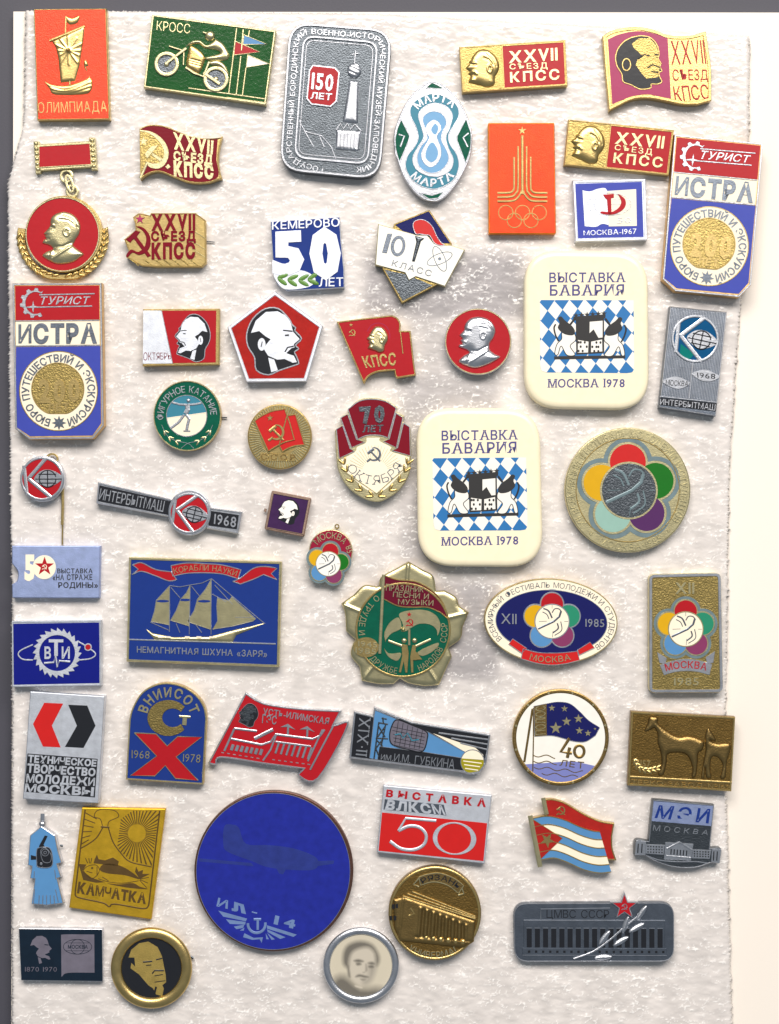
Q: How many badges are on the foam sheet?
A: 54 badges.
